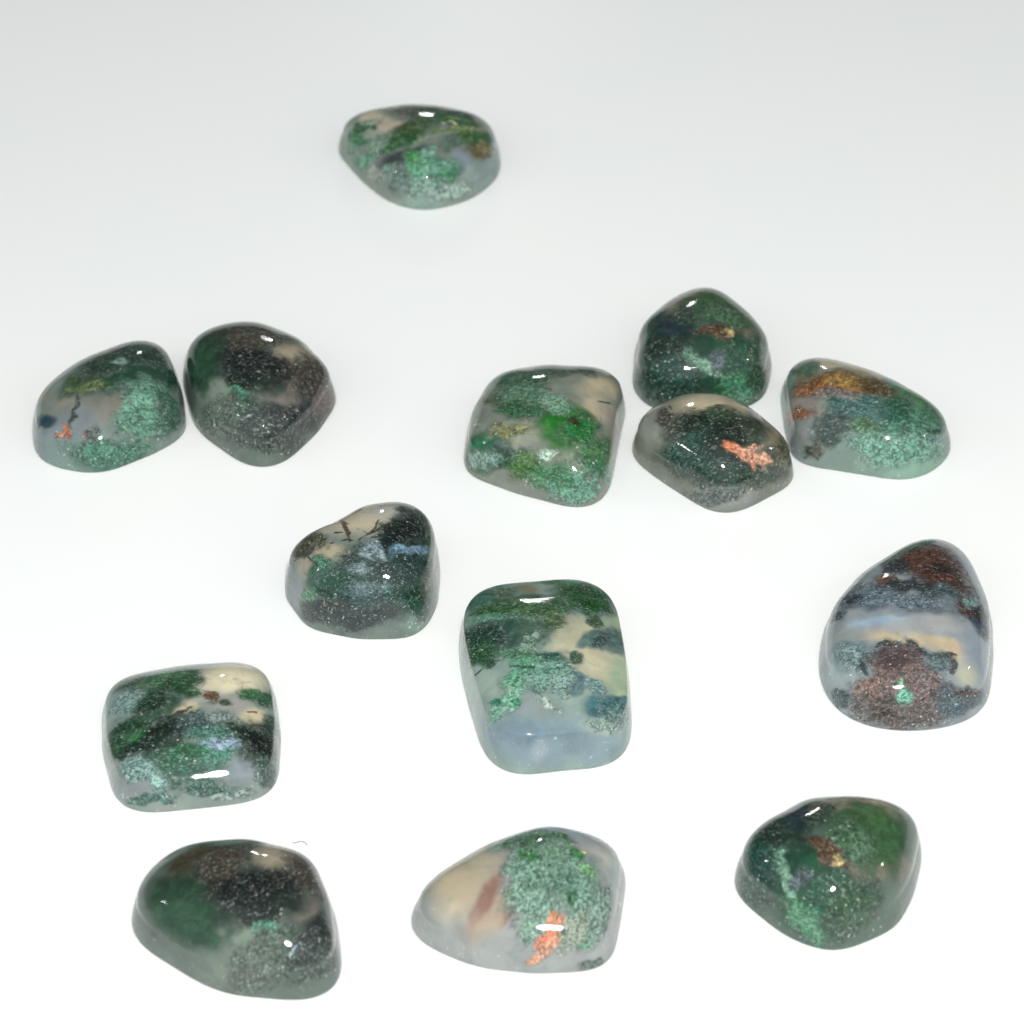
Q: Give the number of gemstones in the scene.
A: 14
